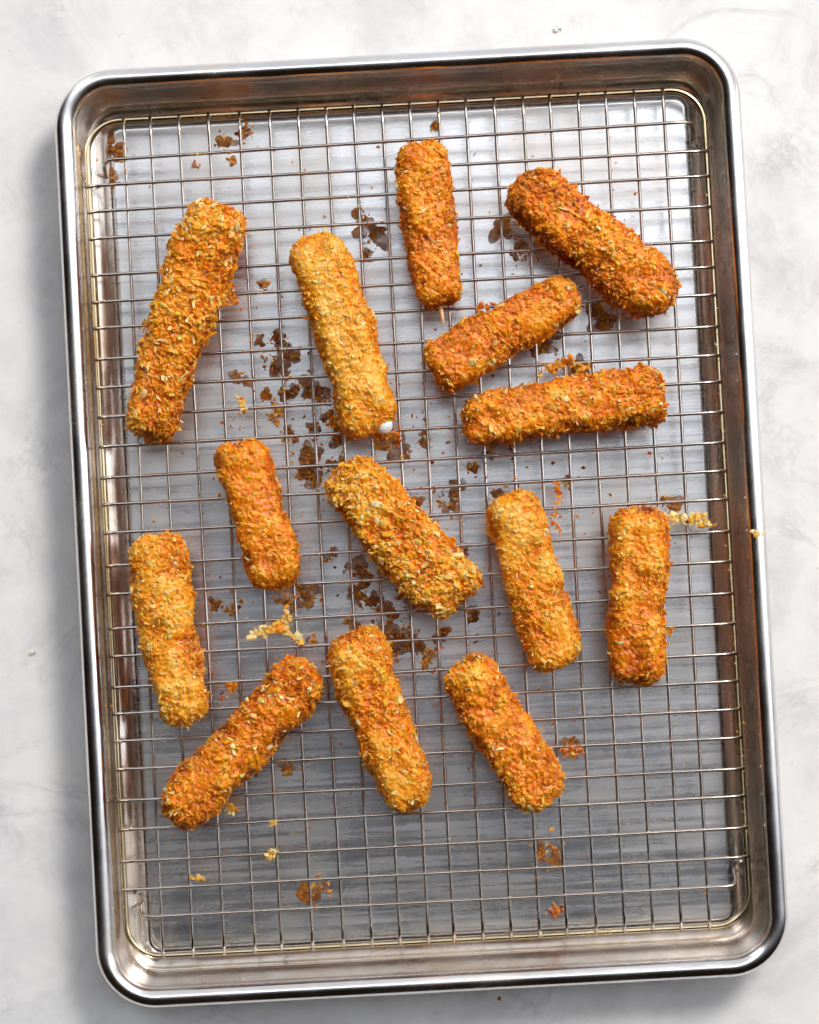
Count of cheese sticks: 14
